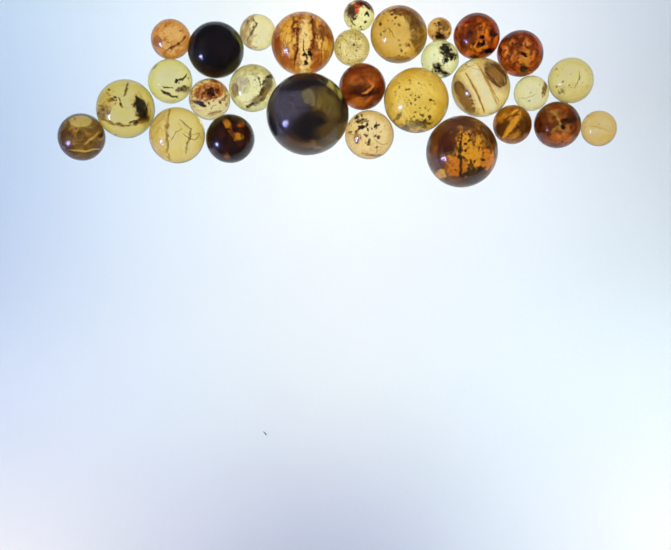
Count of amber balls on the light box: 29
